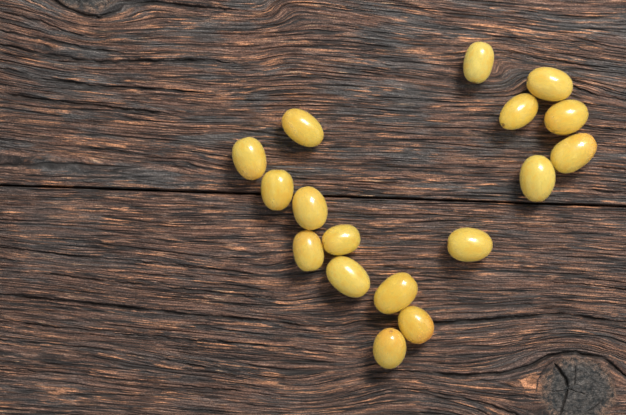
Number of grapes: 17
